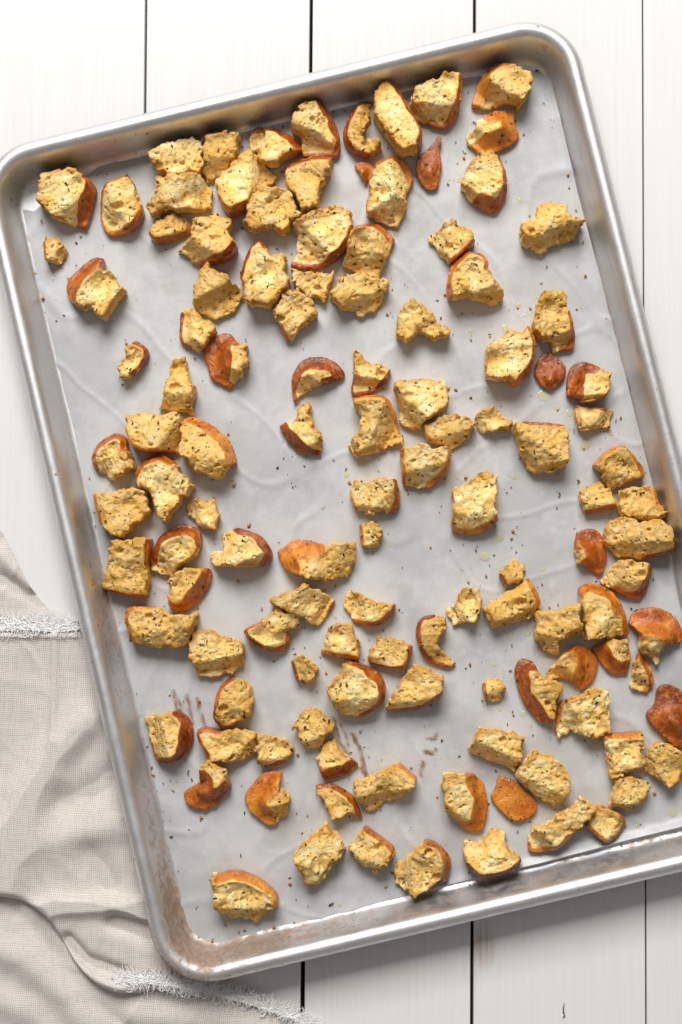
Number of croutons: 120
